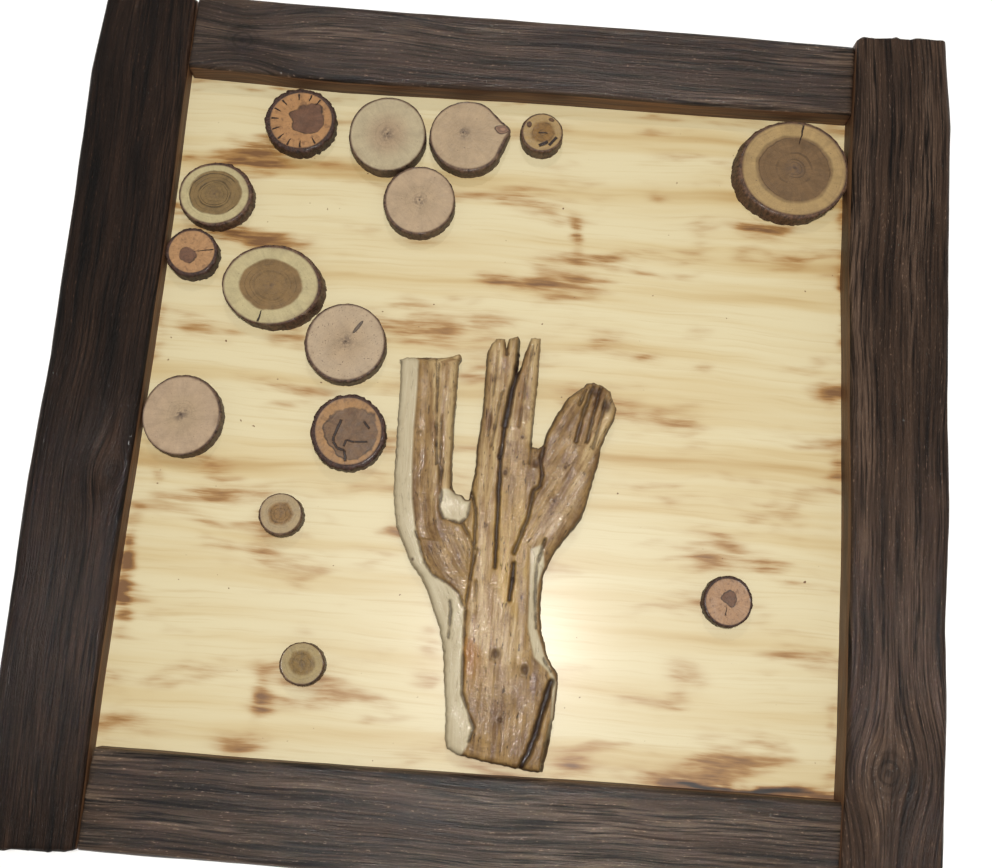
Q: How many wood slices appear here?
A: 15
